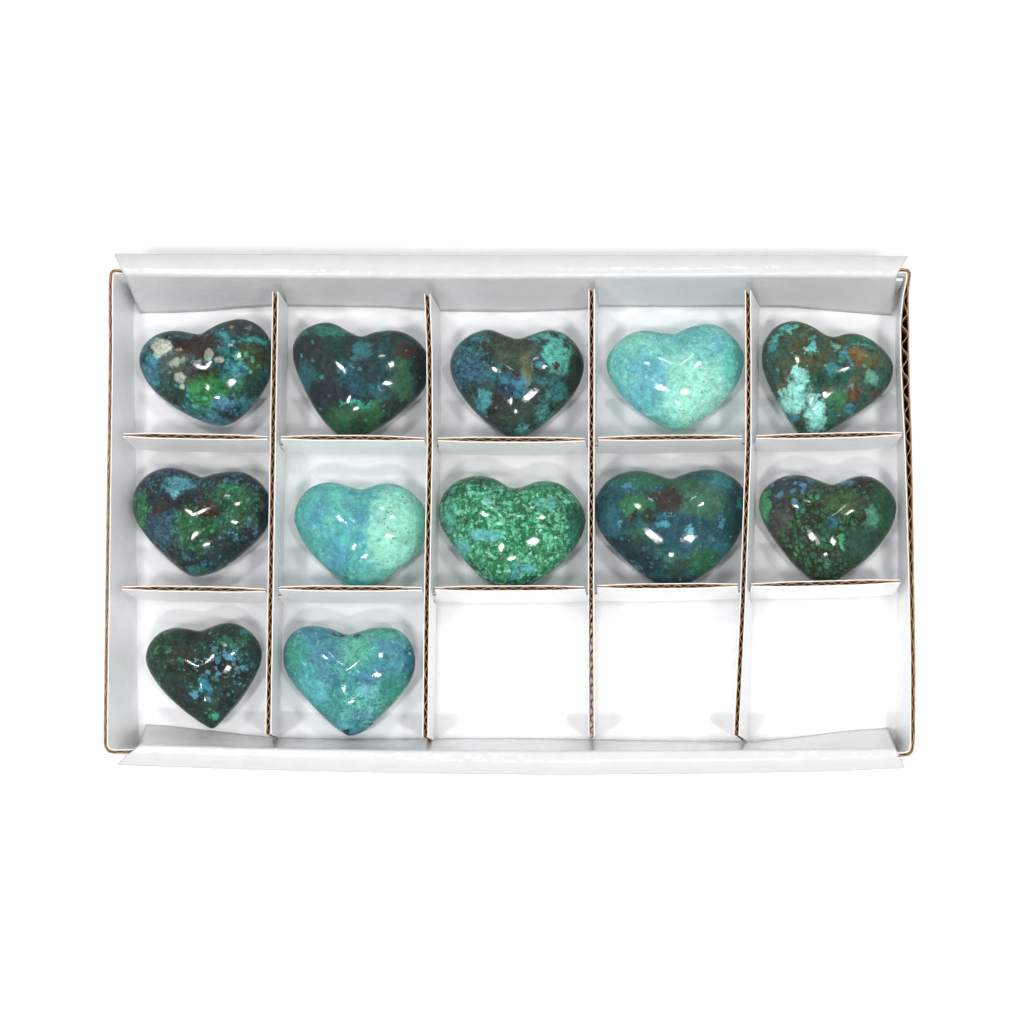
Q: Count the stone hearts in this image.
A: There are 12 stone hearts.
